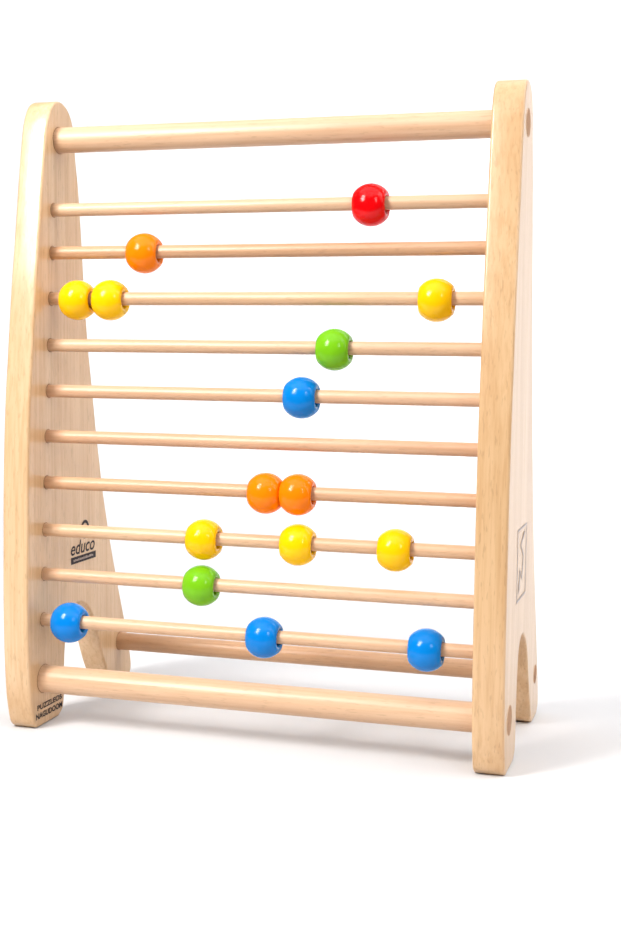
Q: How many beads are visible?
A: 16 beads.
